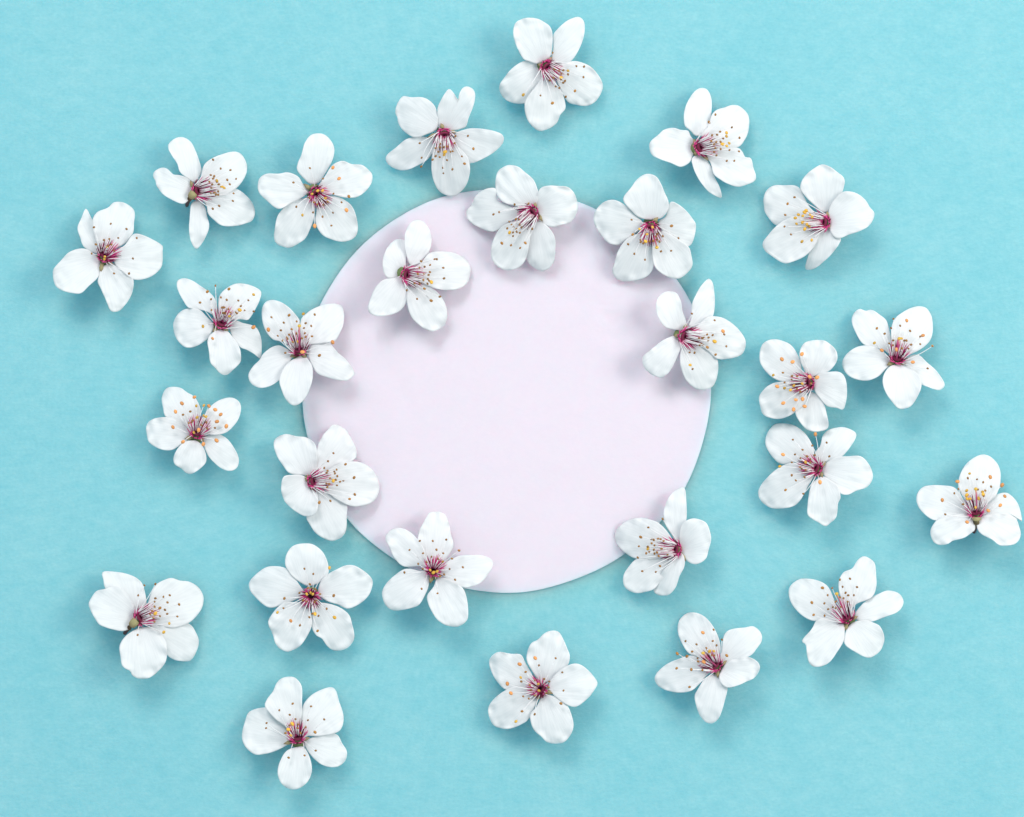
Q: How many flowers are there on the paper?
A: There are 27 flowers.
